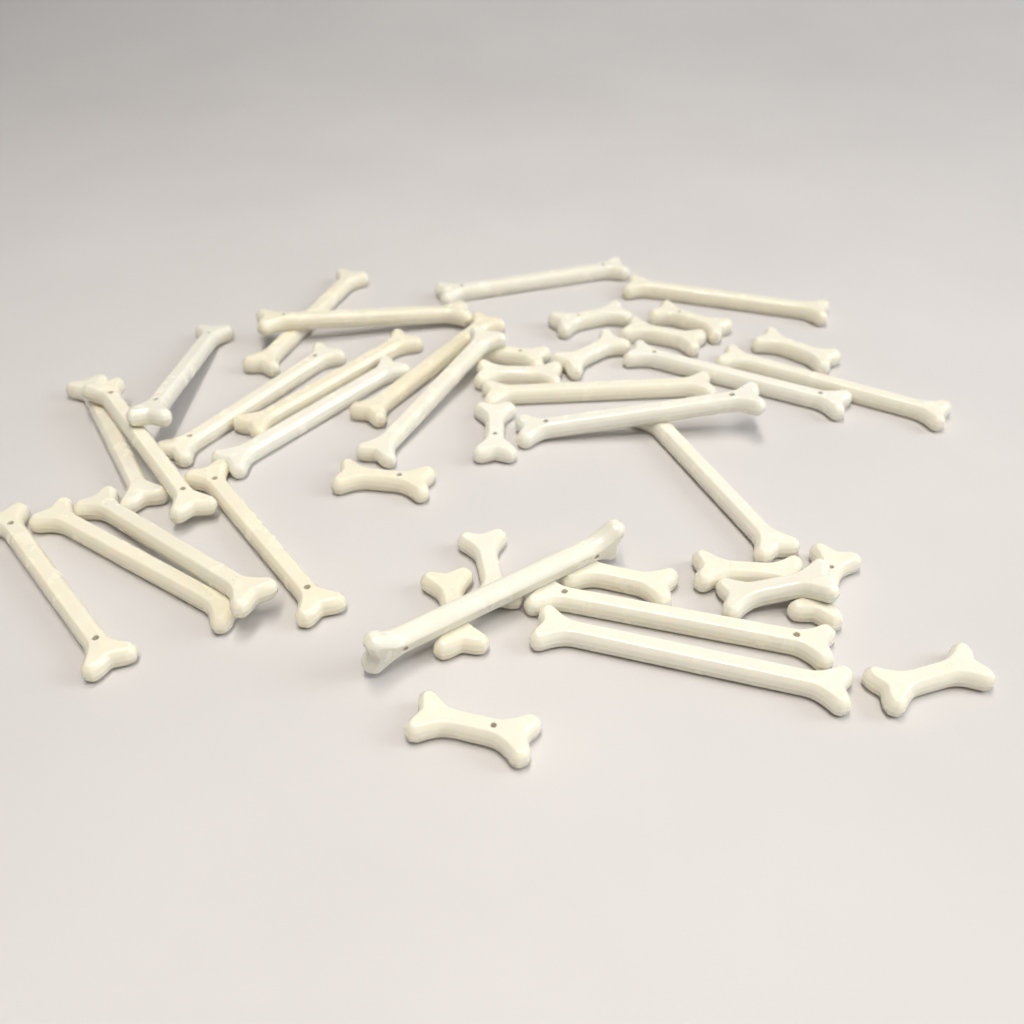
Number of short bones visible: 17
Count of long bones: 24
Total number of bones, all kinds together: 41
